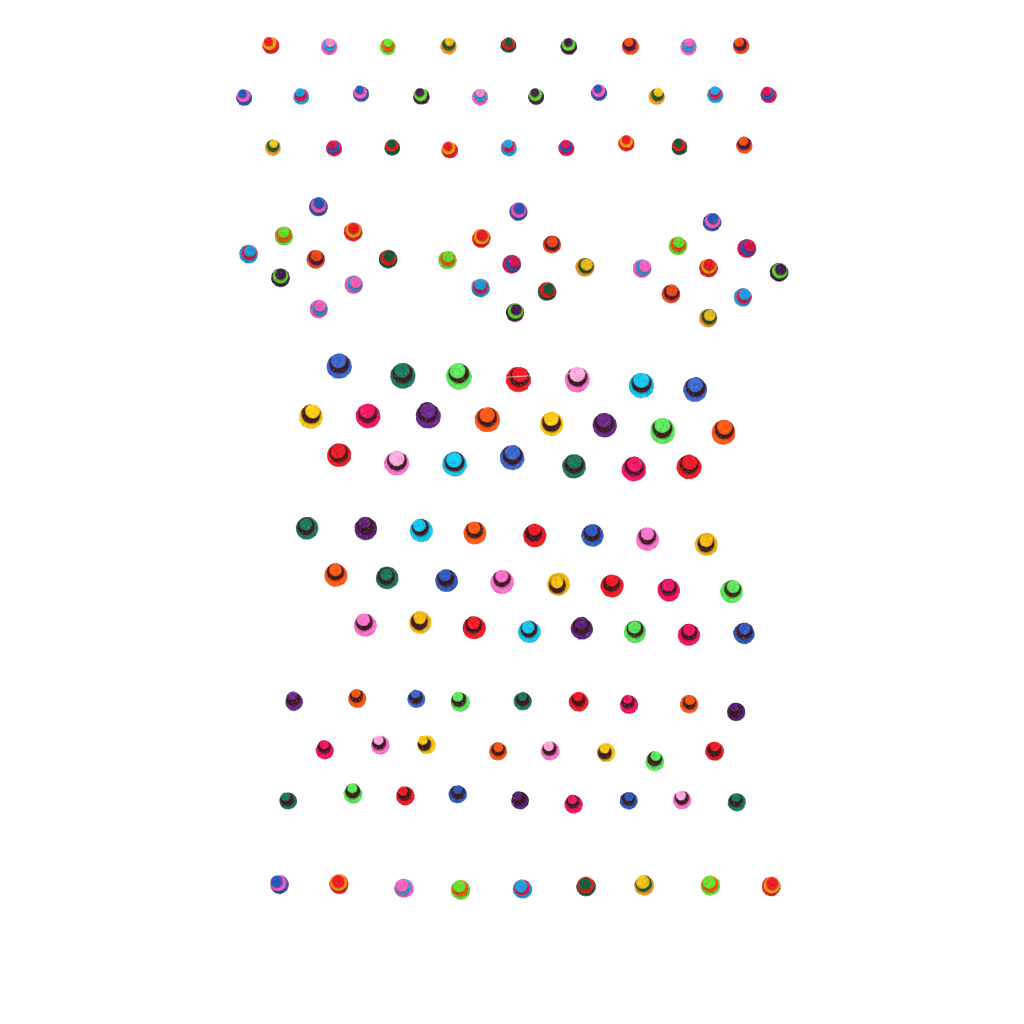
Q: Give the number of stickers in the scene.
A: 136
